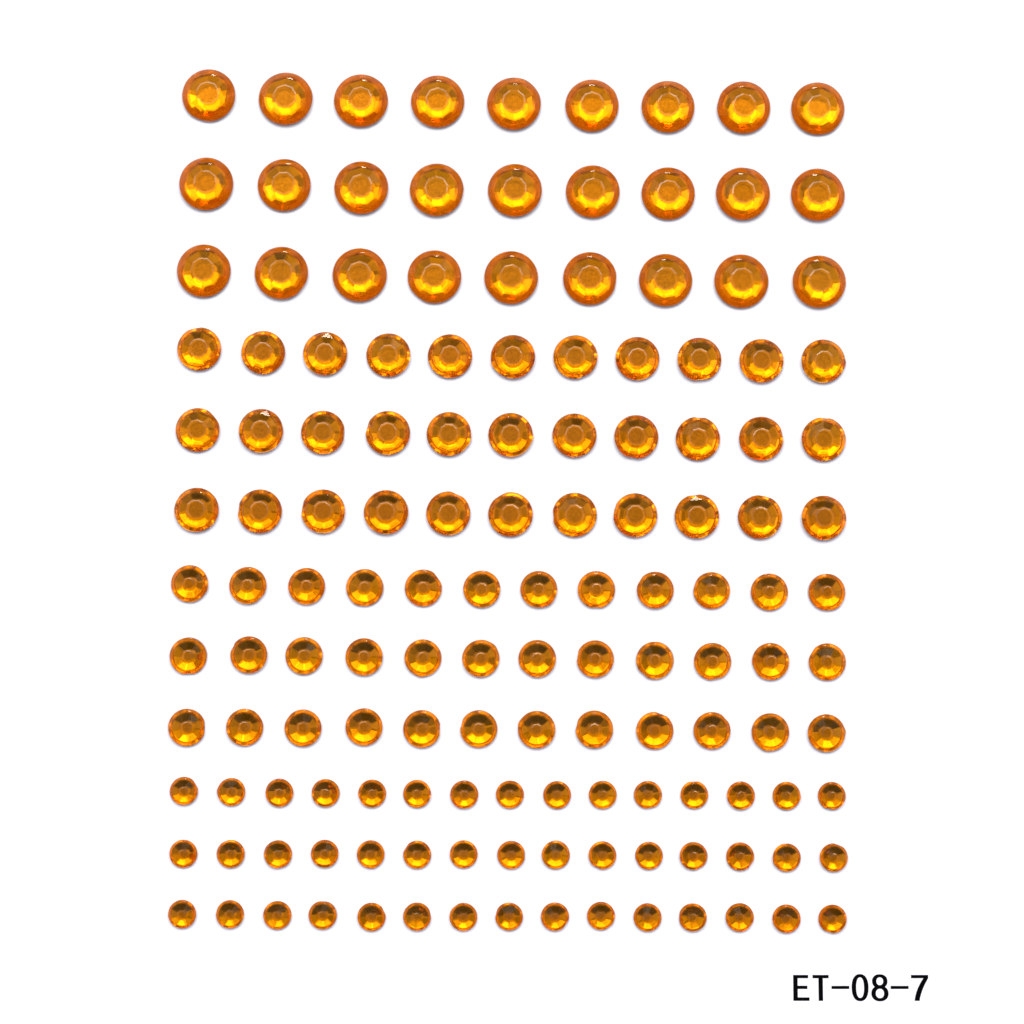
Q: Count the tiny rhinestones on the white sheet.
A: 45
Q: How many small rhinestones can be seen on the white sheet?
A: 36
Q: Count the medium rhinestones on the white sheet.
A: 33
